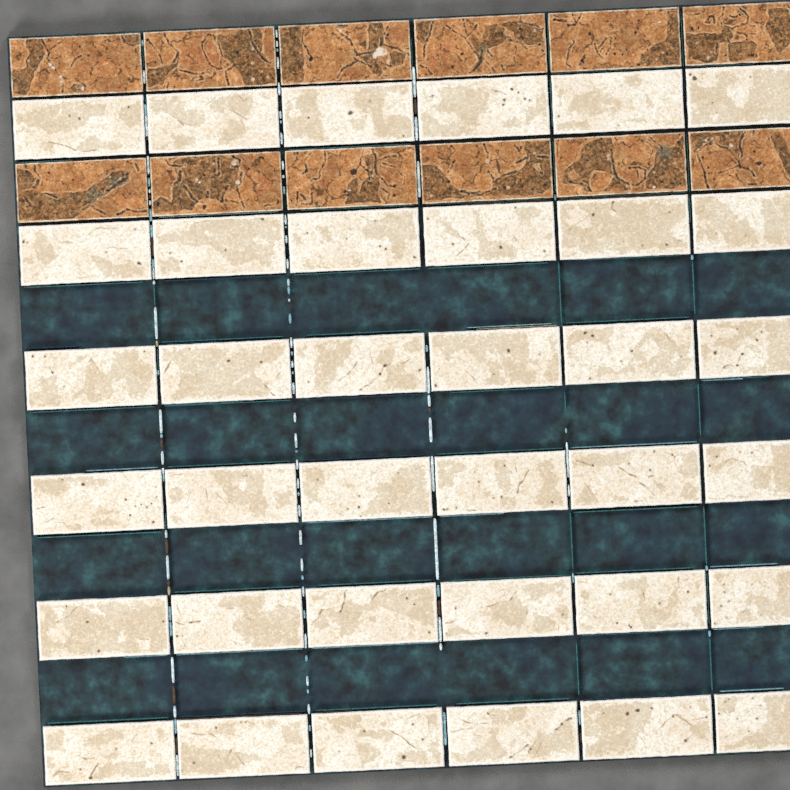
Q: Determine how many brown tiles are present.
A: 12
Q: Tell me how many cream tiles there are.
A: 36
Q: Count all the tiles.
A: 48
